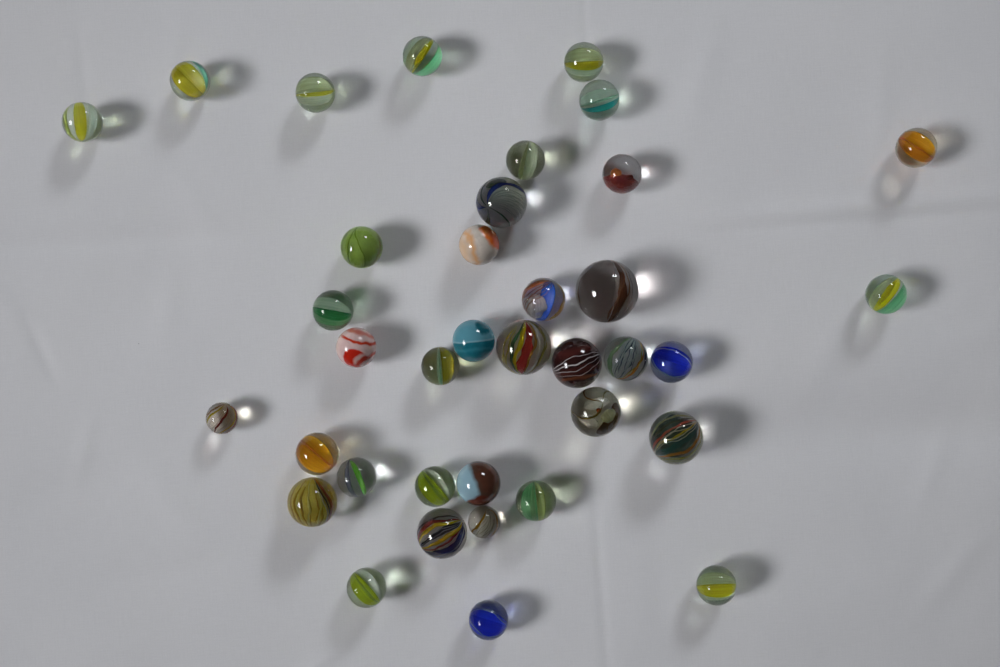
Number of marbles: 37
